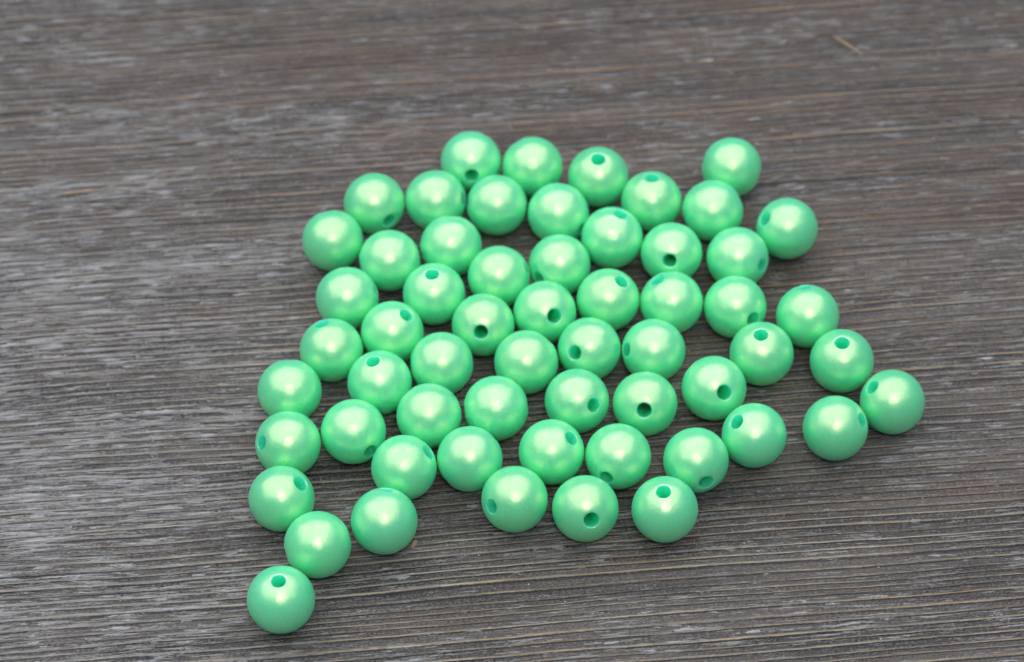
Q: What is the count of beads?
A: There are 59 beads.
